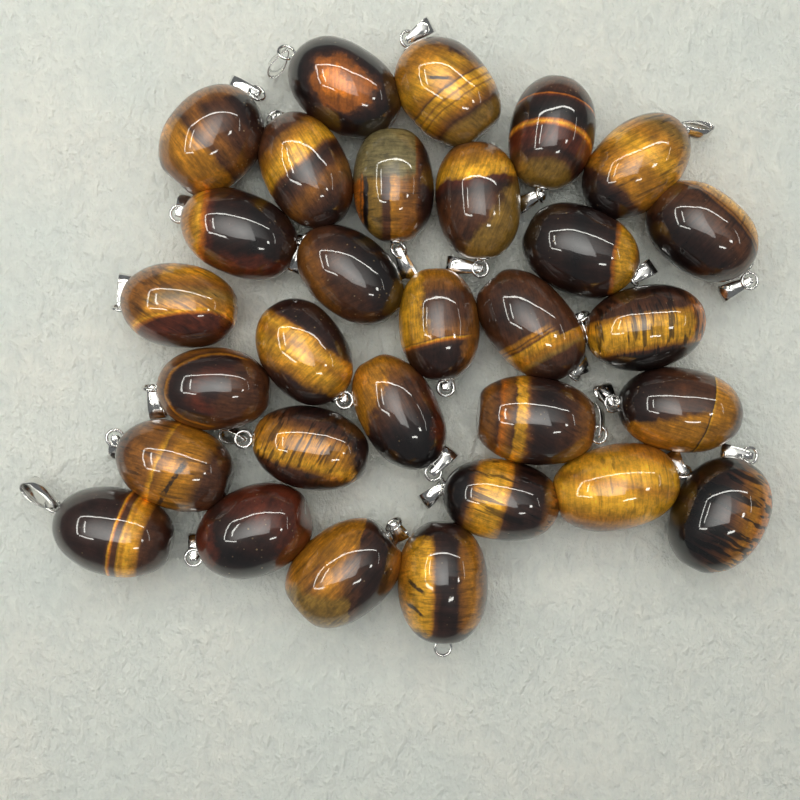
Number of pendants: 30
